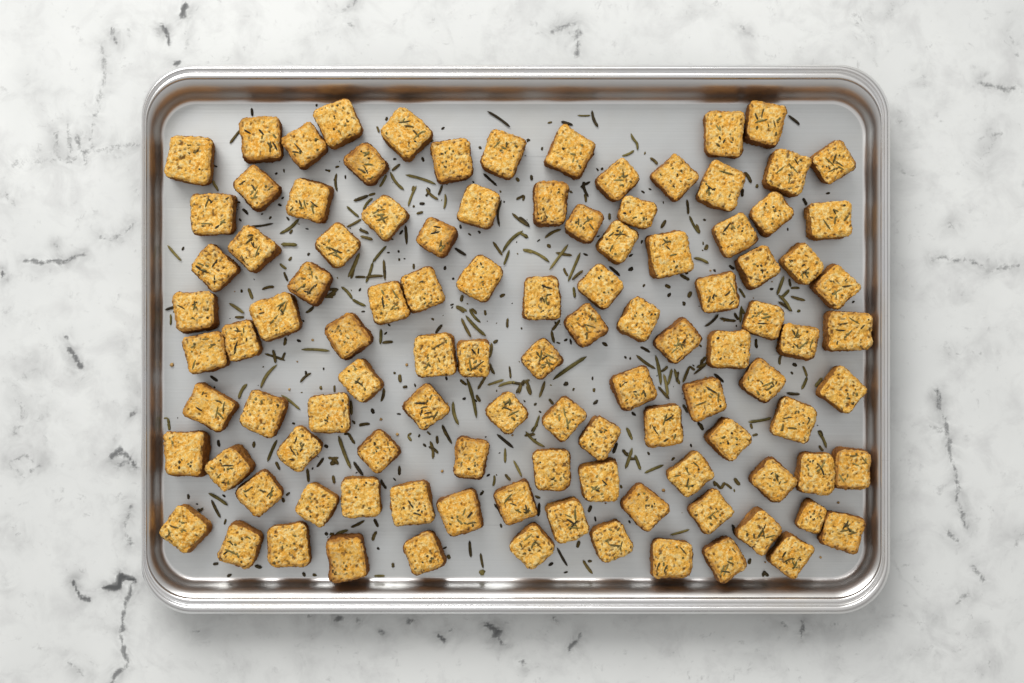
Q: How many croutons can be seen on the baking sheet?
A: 106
